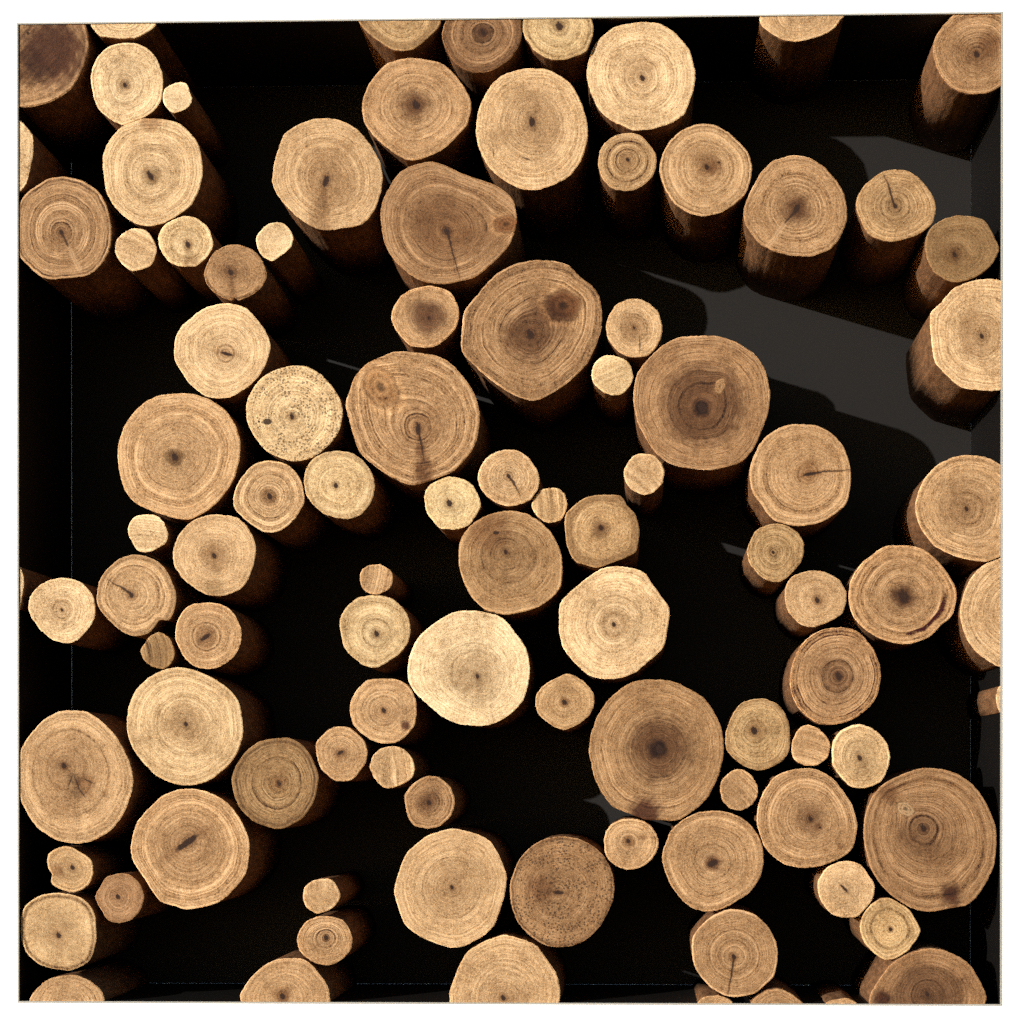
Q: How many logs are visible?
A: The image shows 98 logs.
